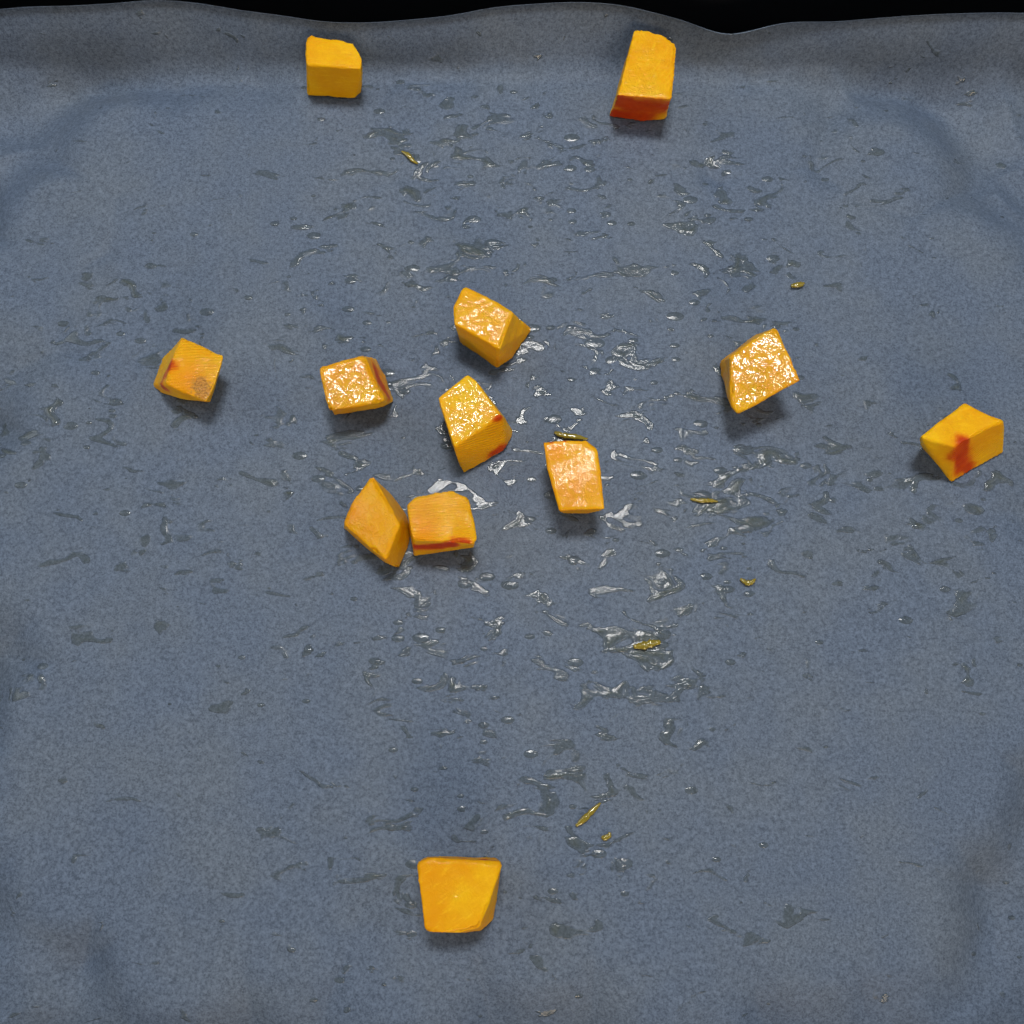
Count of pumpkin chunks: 12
